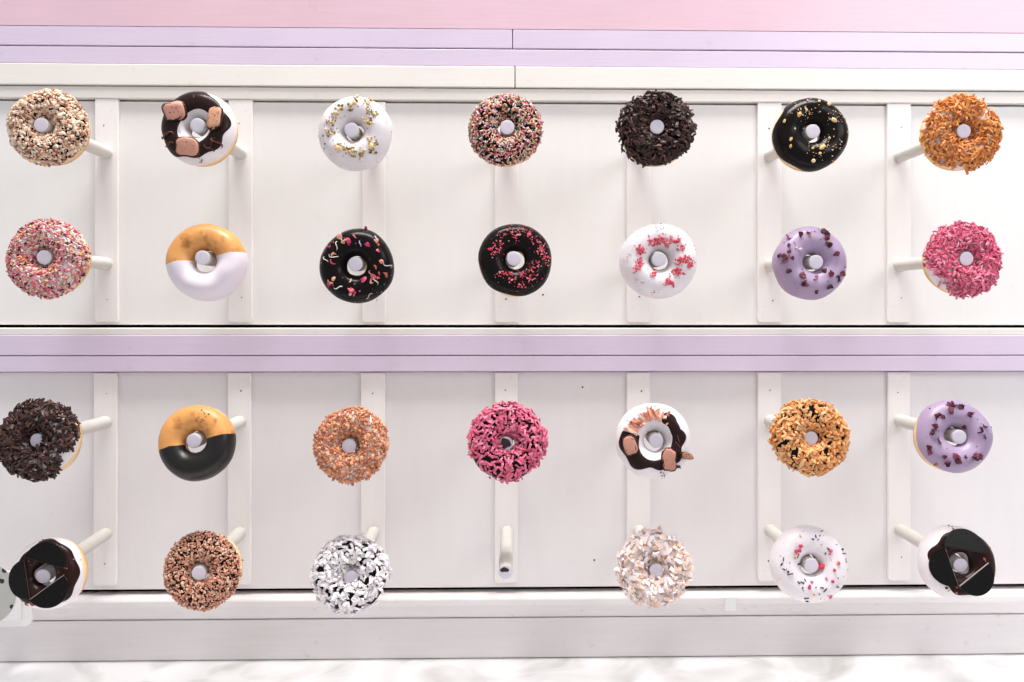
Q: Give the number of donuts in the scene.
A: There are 27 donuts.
